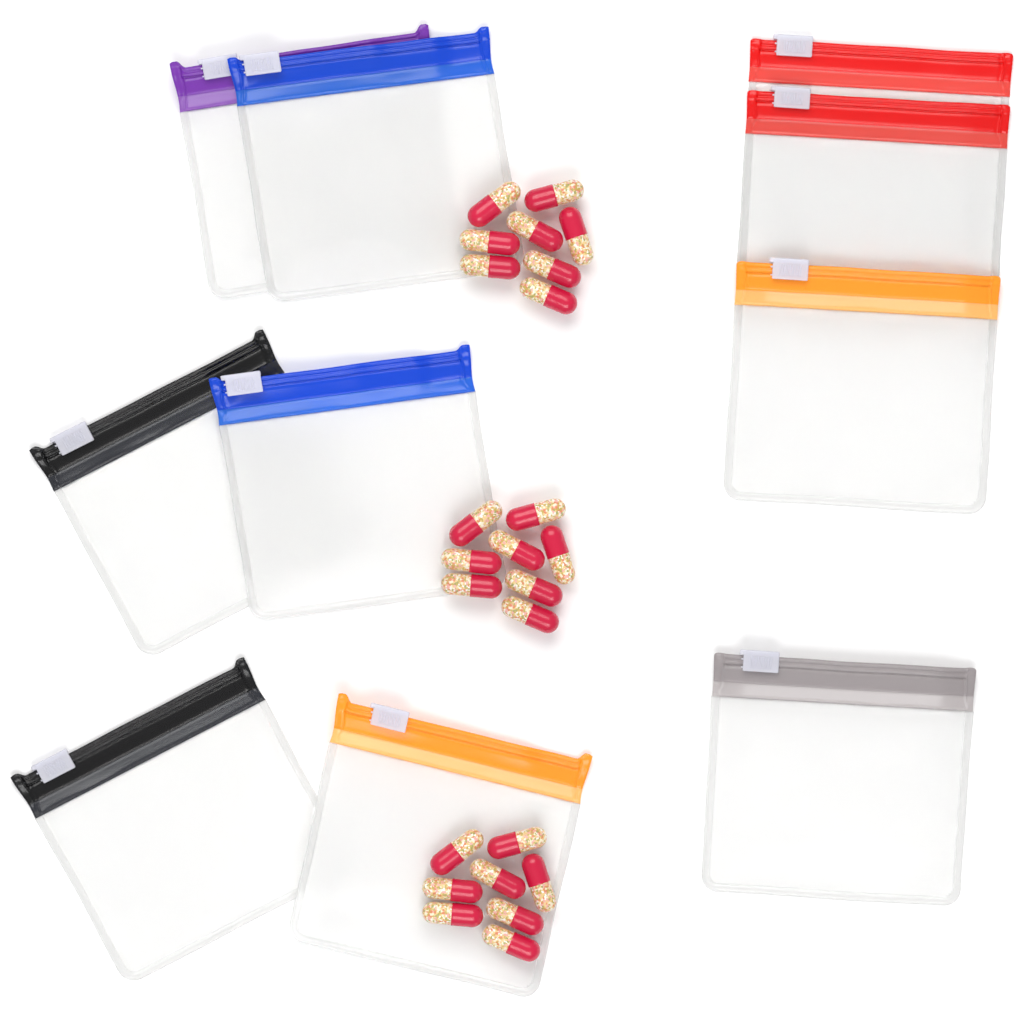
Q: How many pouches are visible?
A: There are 10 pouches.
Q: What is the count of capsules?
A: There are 24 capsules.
